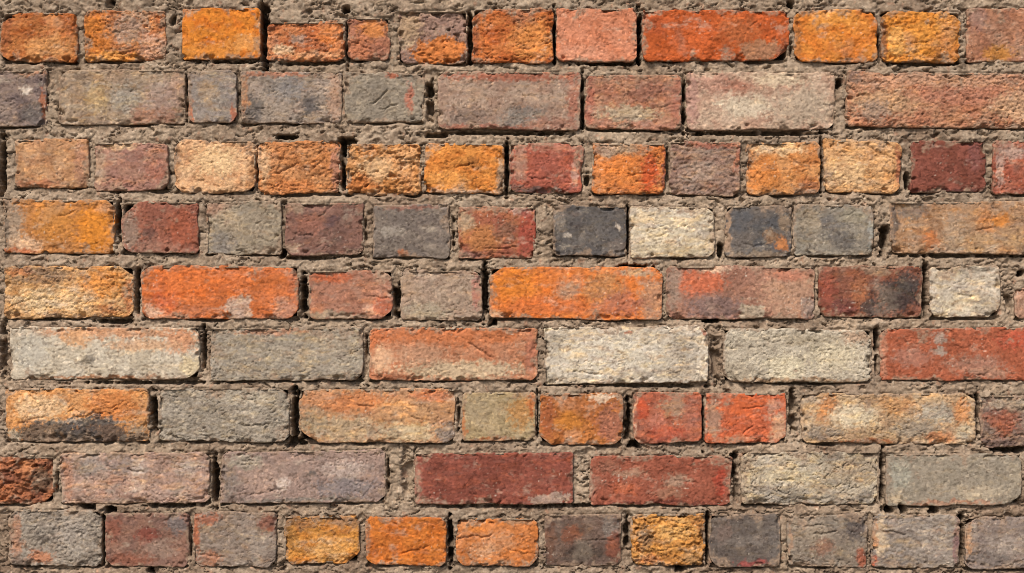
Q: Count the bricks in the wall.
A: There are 88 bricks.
